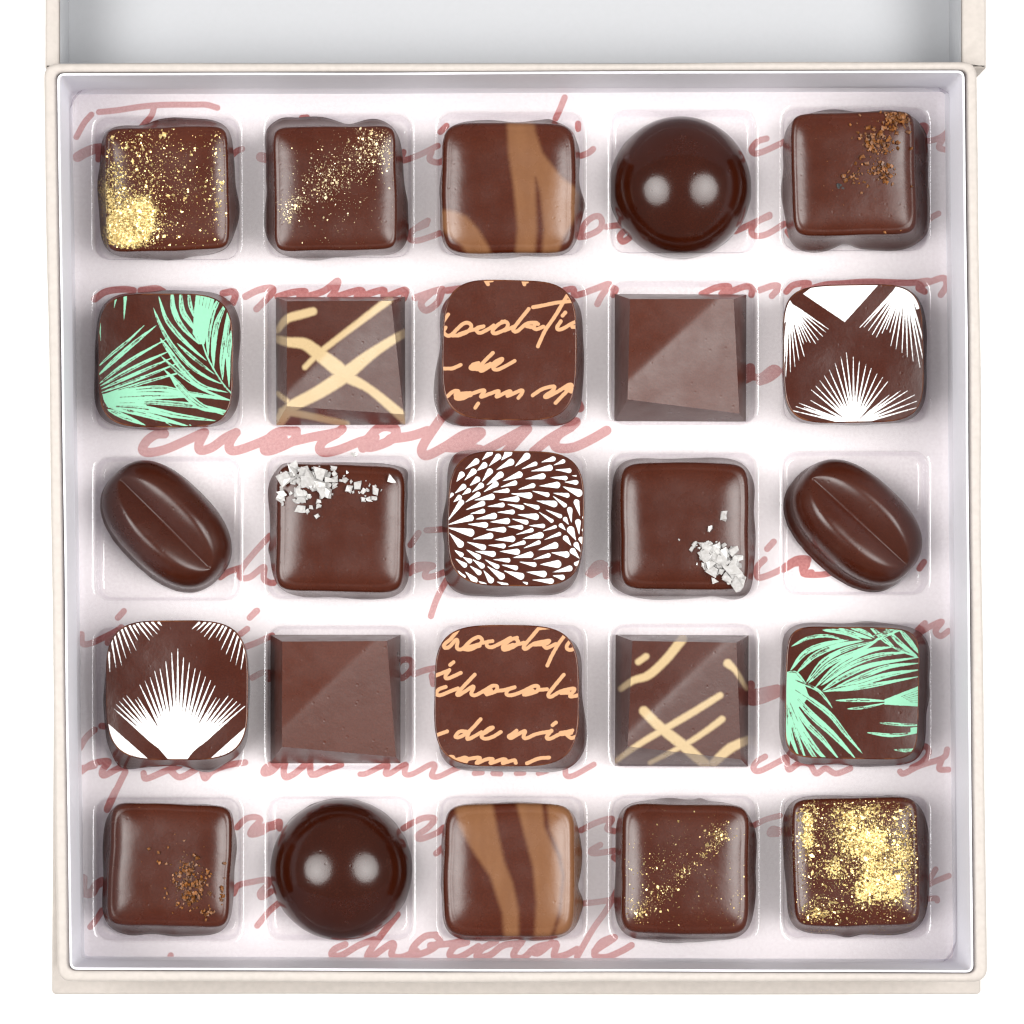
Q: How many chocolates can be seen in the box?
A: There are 25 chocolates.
